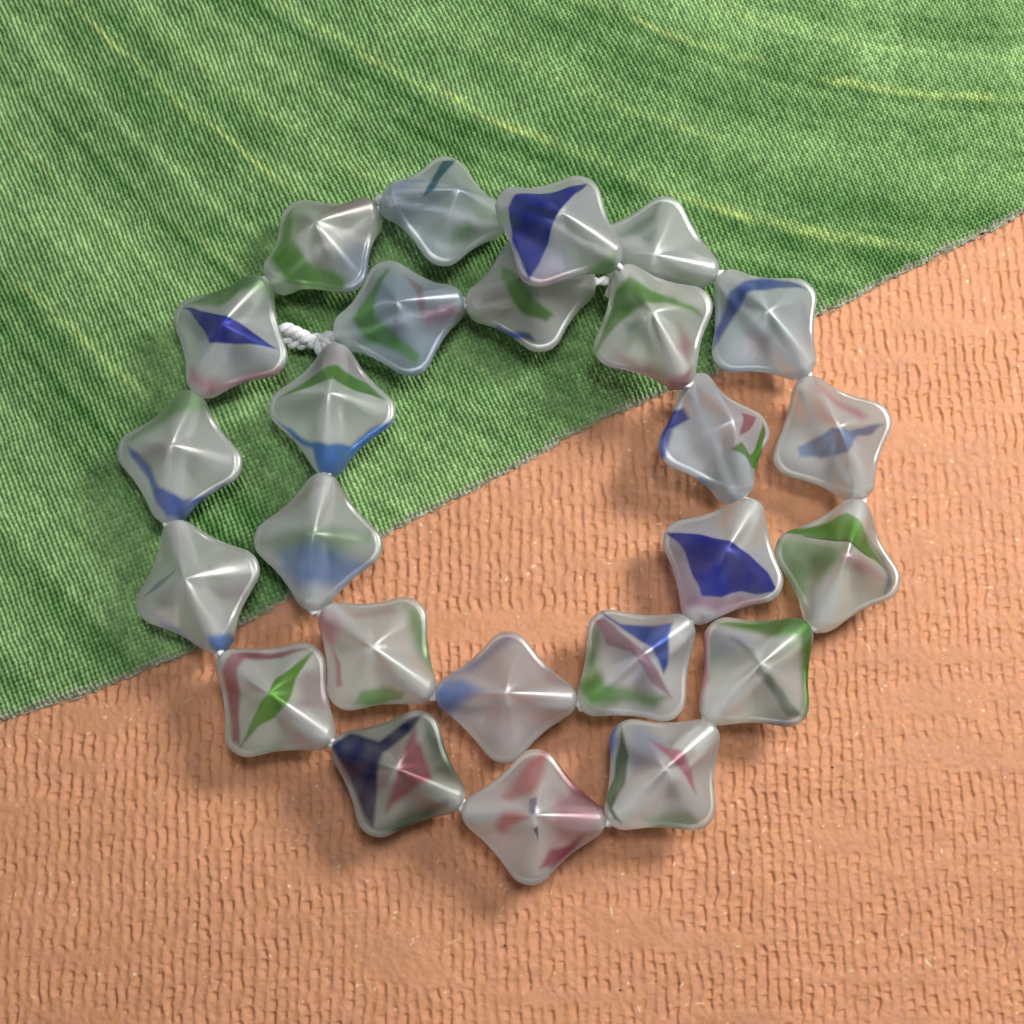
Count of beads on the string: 25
